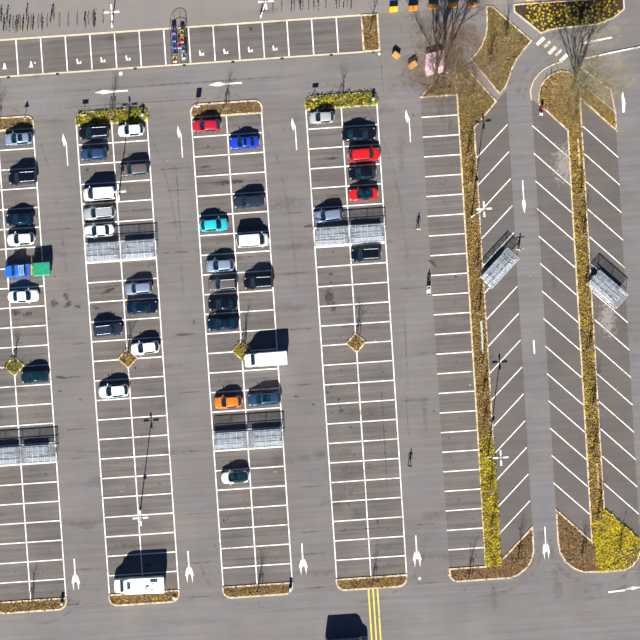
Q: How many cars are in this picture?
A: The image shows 38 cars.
